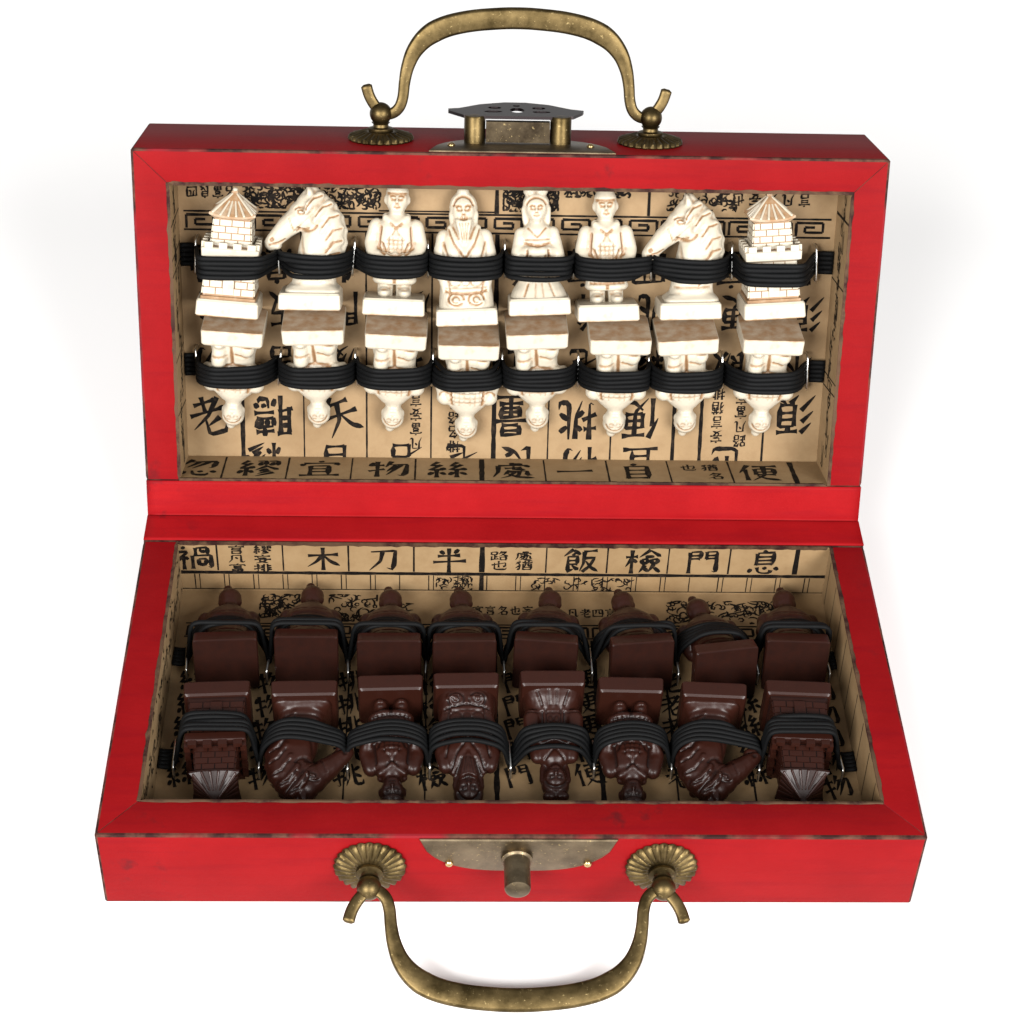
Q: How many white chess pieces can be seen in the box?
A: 16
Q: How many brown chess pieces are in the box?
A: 16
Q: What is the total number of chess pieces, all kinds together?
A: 32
